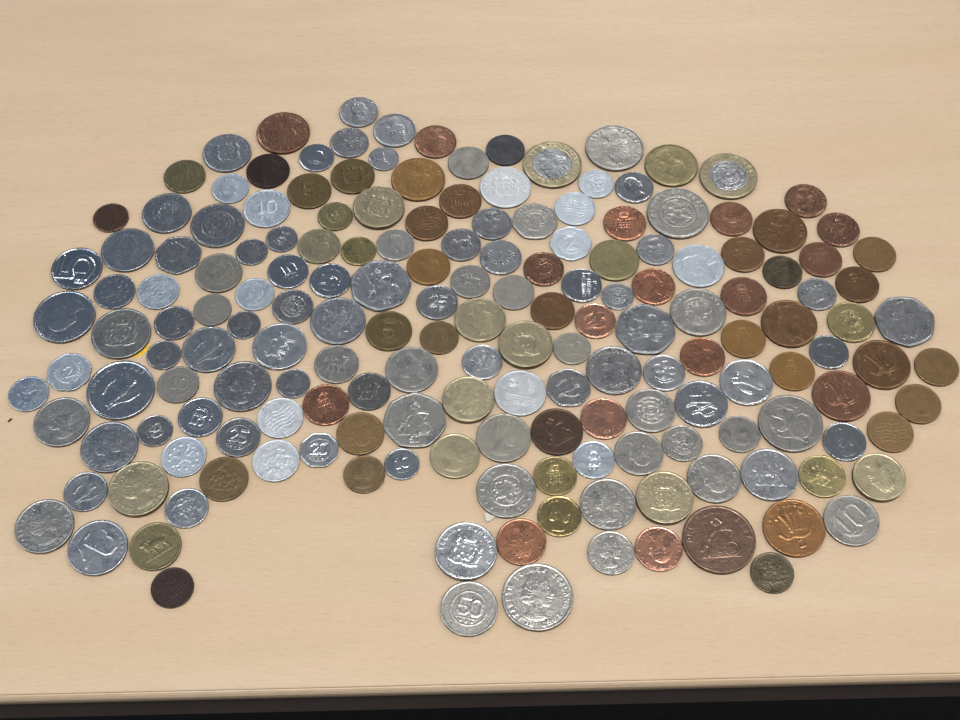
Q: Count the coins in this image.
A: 176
